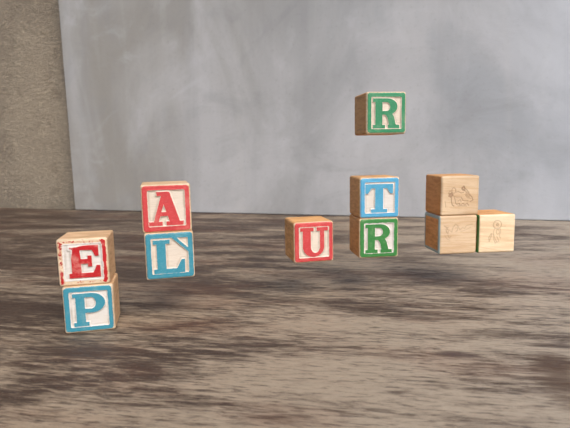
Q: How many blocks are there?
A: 11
